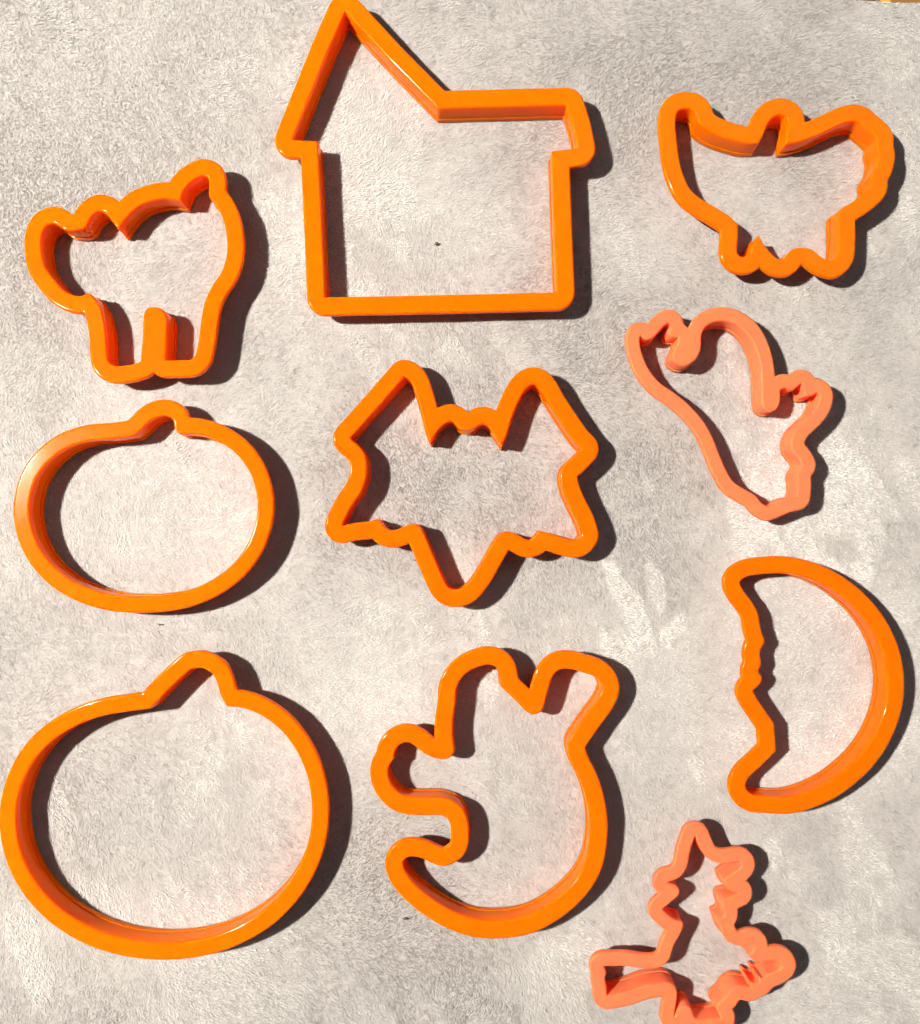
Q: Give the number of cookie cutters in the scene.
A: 10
